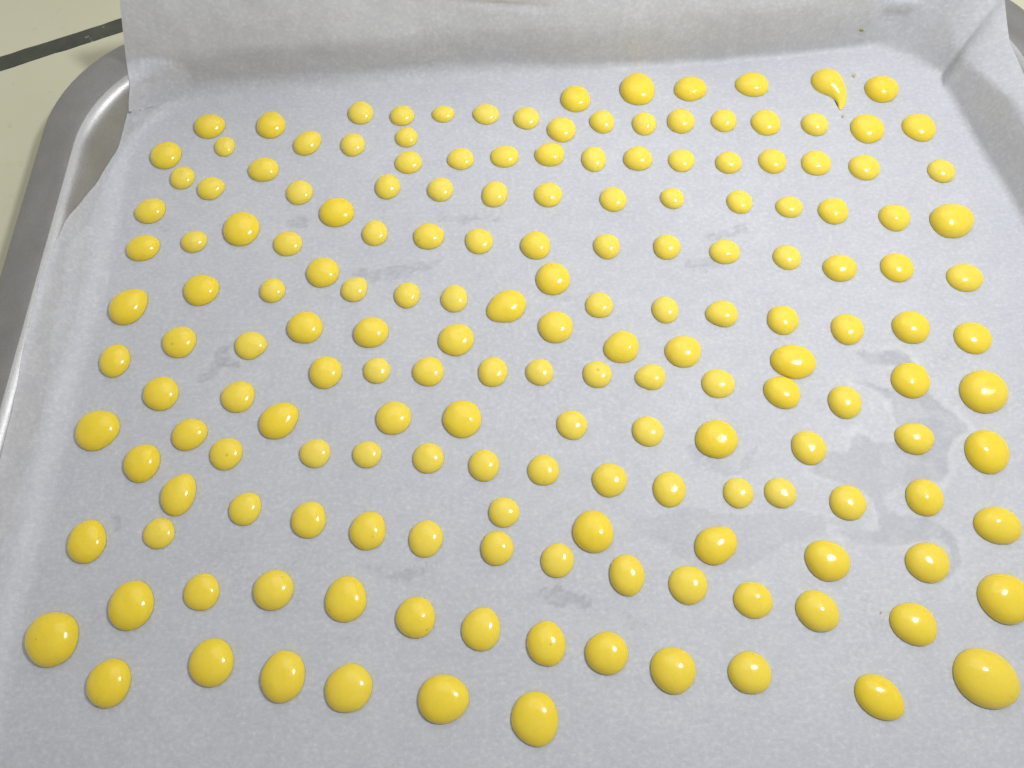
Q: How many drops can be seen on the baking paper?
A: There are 175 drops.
